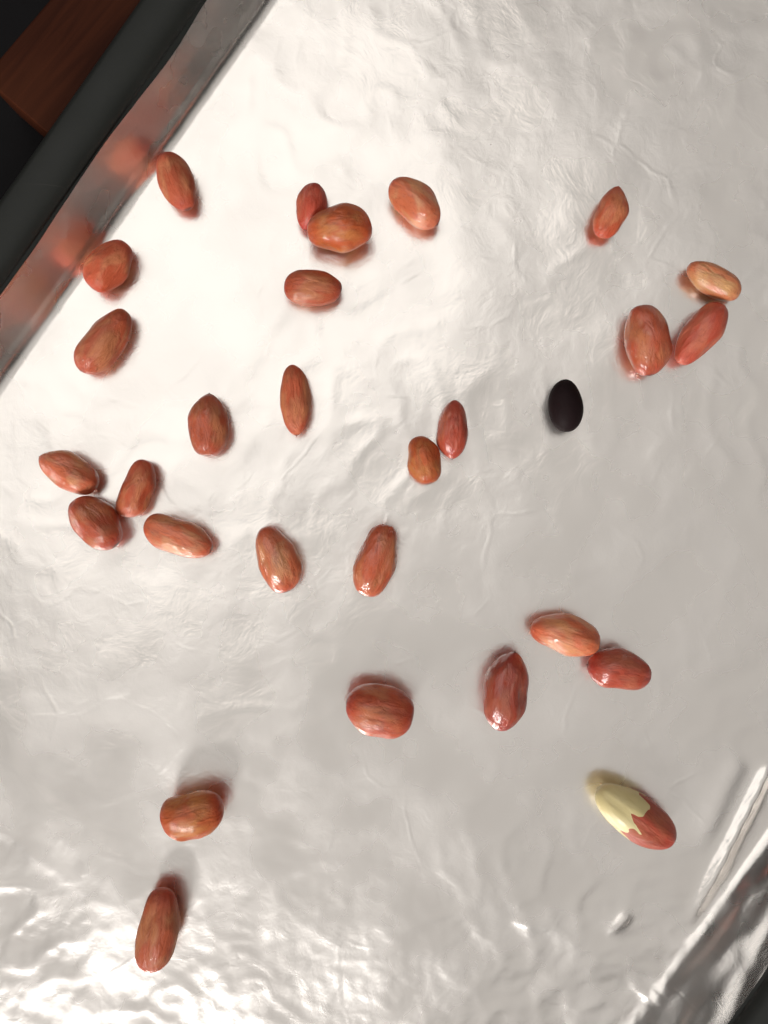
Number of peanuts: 28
